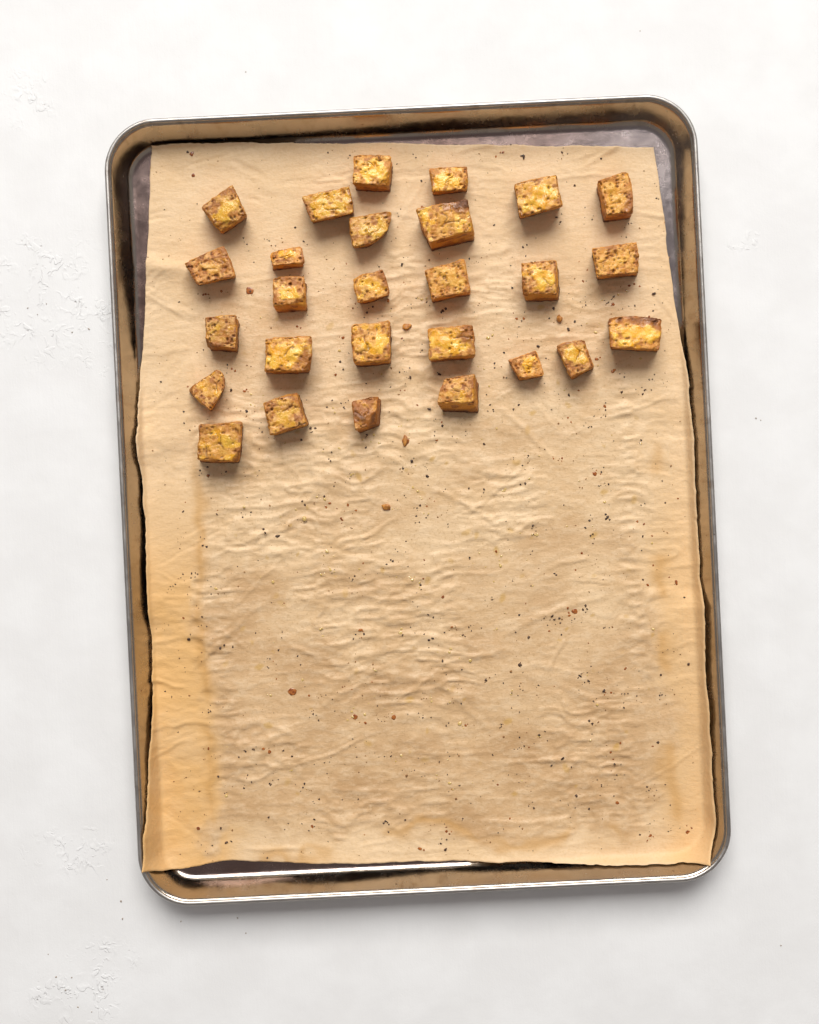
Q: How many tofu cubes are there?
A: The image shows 27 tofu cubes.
